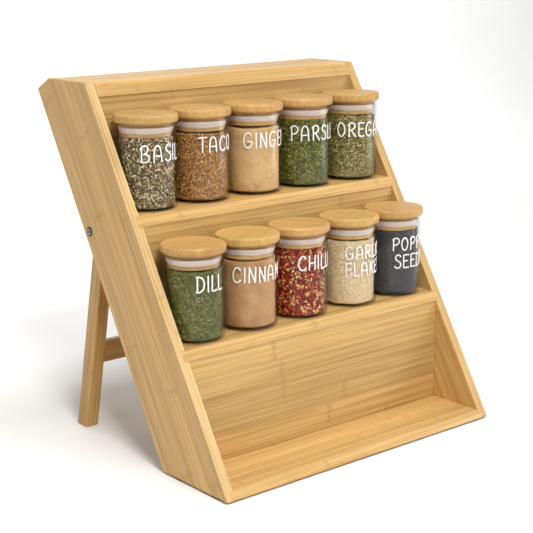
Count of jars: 10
